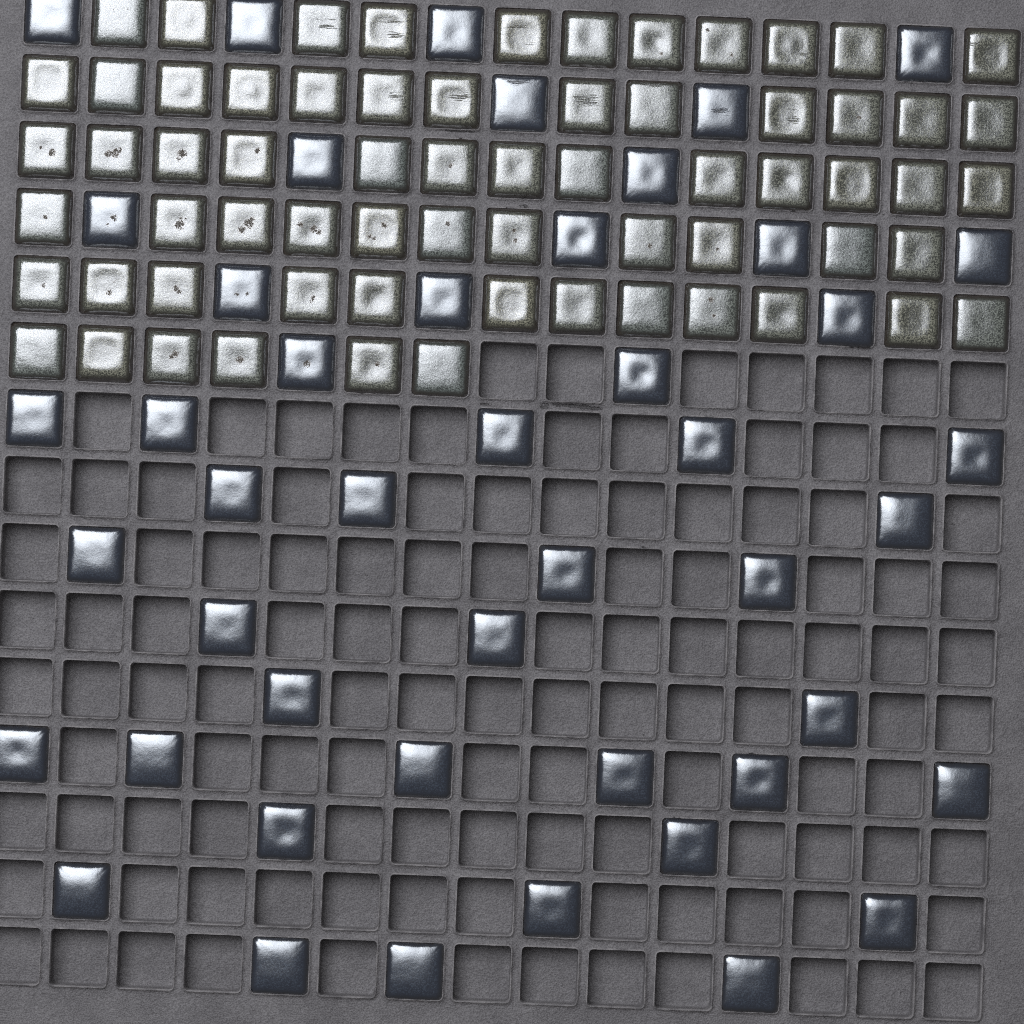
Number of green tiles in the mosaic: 66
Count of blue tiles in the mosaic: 46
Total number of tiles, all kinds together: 112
